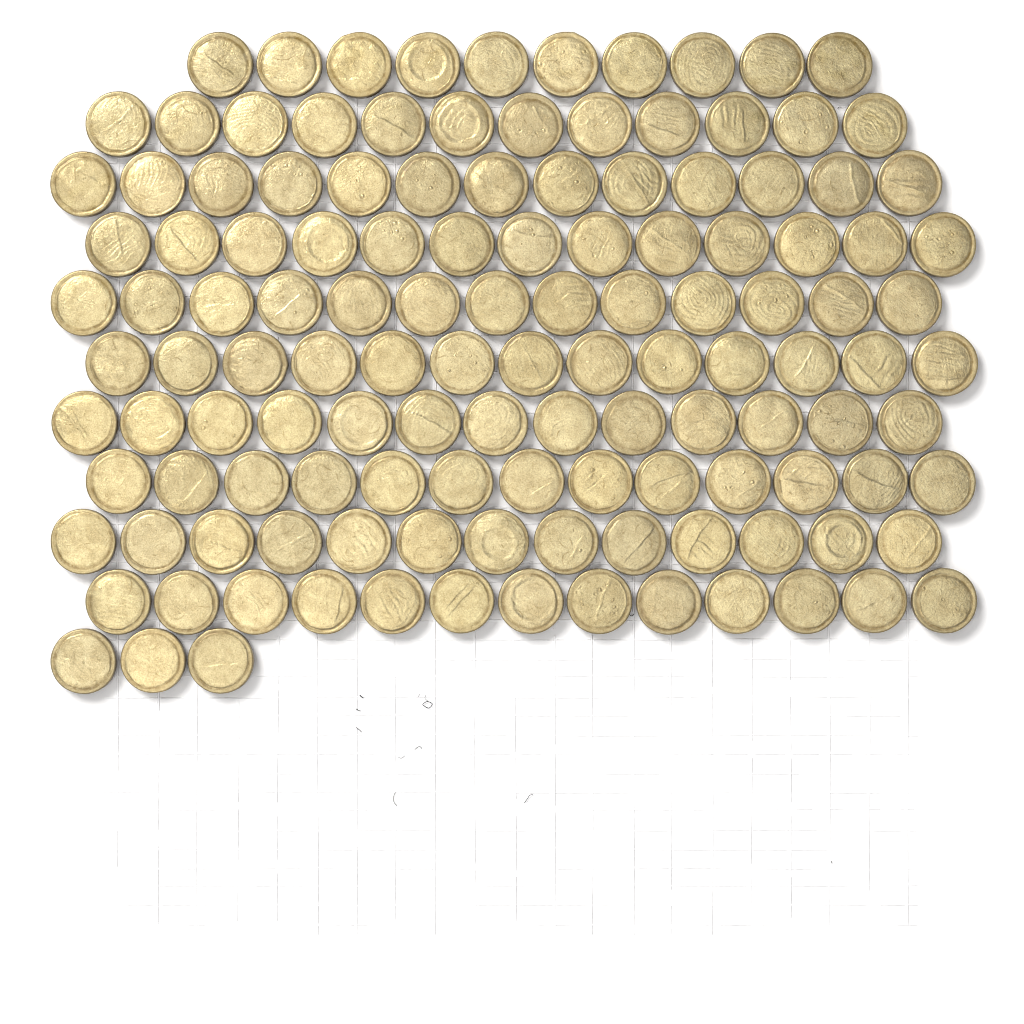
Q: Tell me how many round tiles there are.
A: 129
